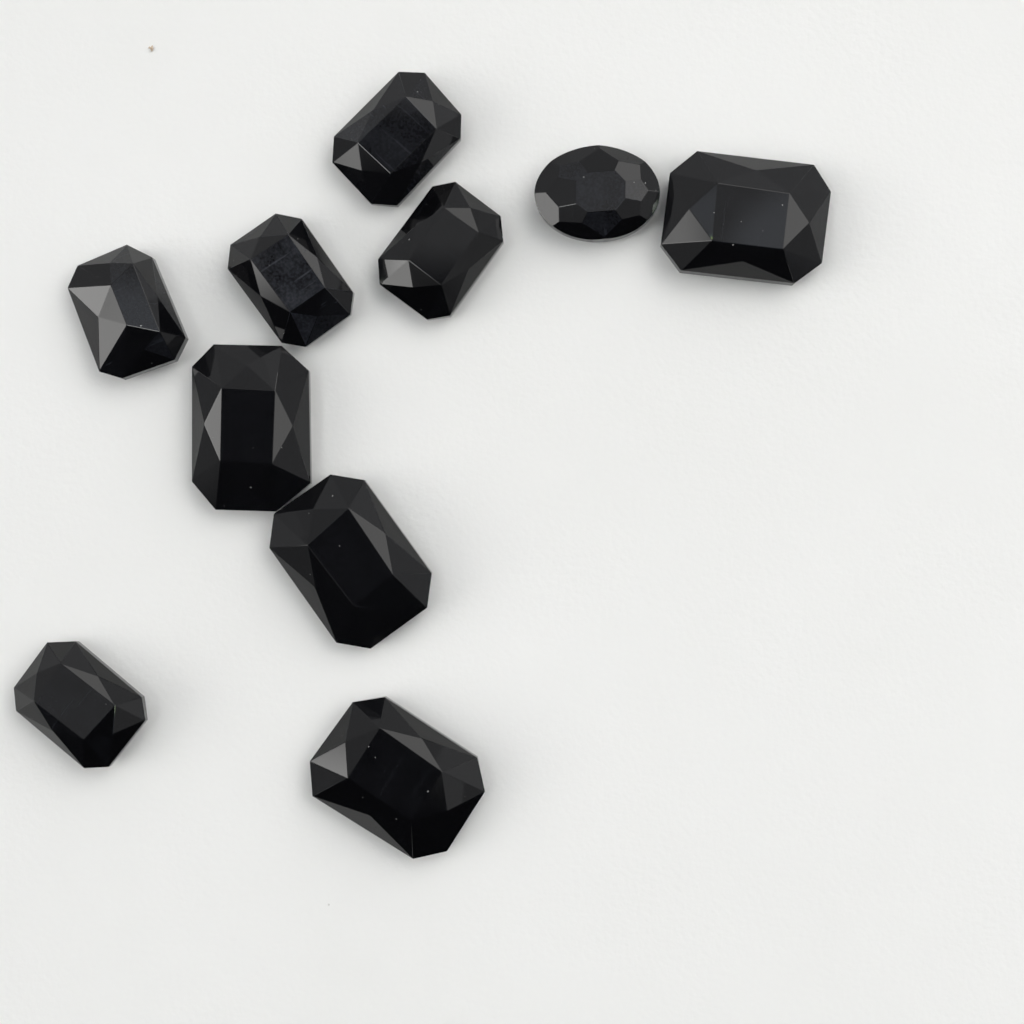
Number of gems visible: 10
